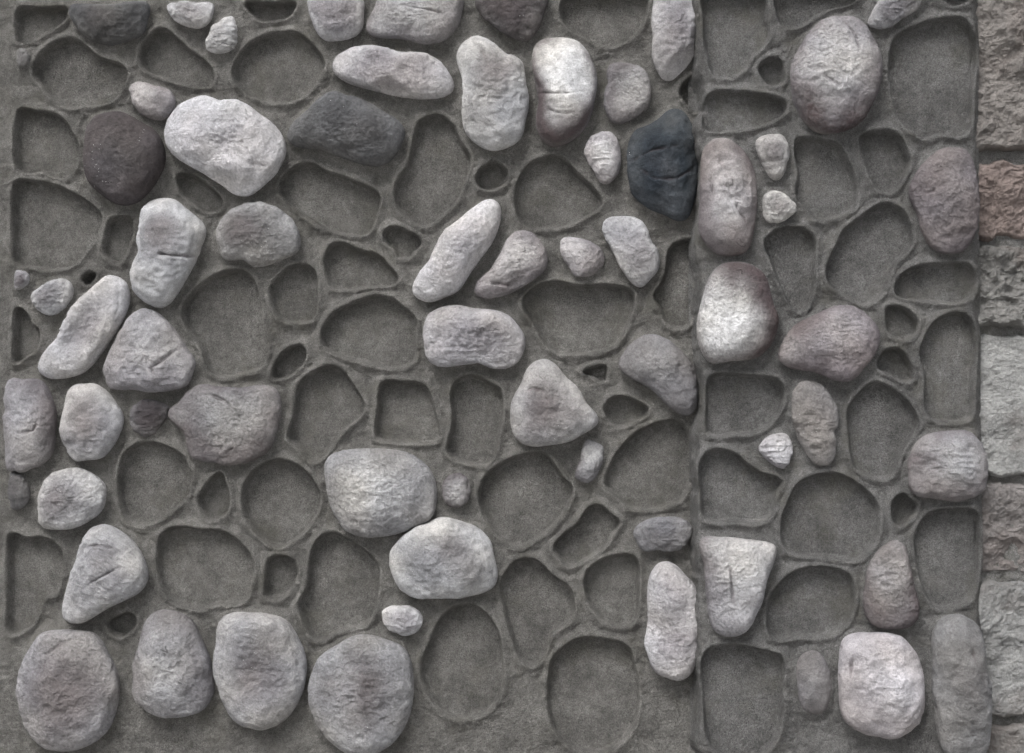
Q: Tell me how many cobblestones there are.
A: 65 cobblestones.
